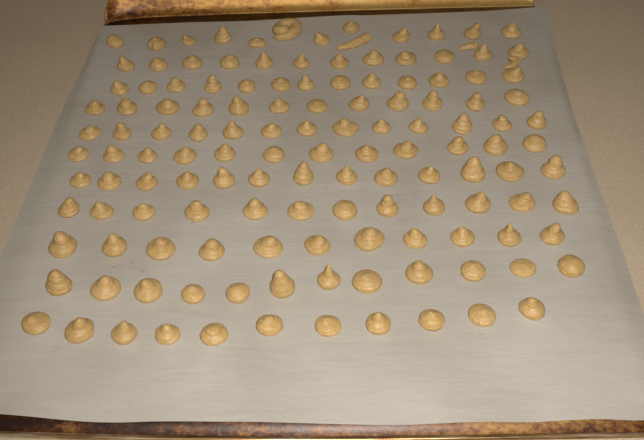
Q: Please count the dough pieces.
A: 136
